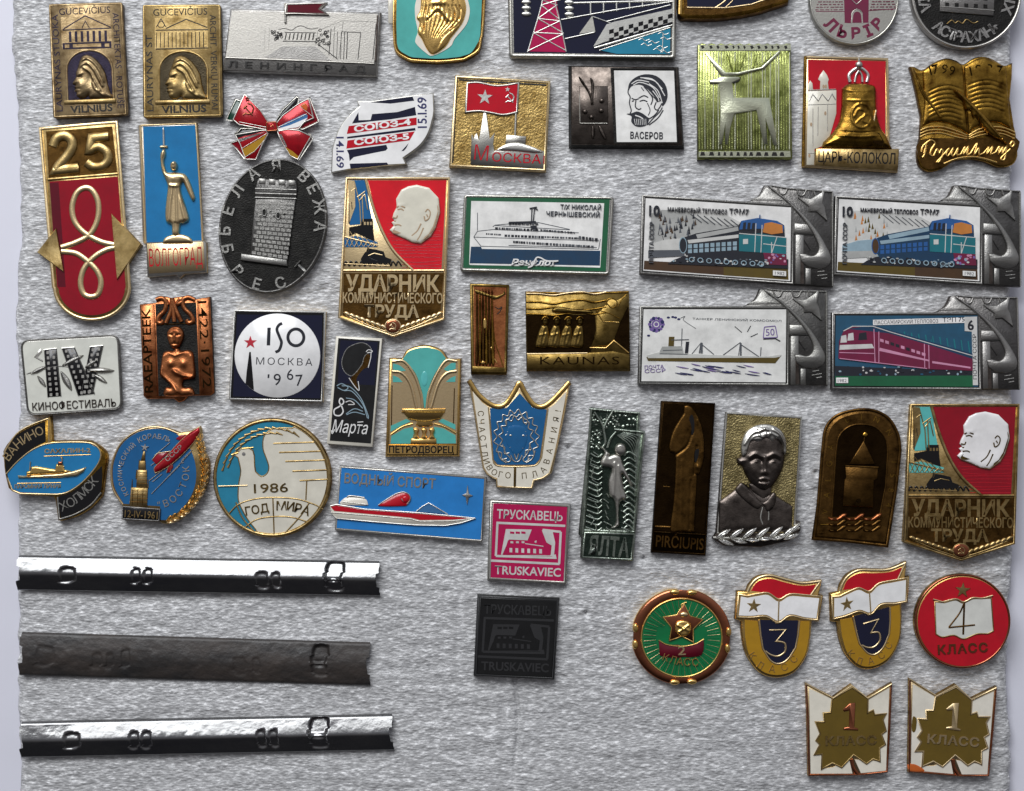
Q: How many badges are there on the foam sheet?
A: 49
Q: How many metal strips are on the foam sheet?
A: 3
